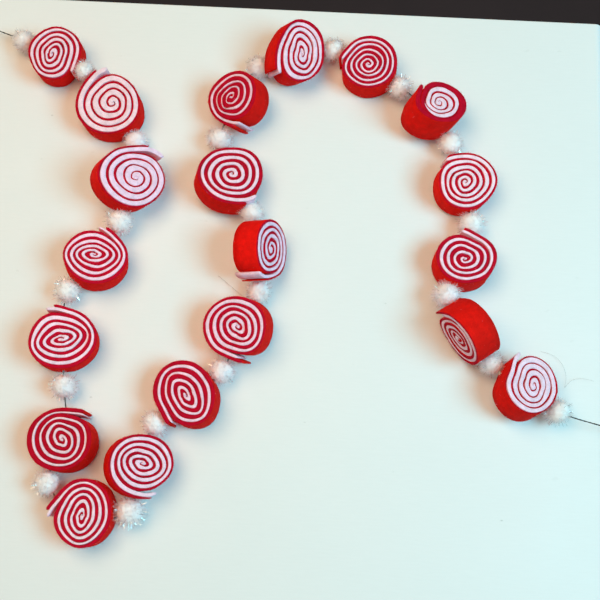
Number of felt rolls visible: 20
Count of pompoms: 21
